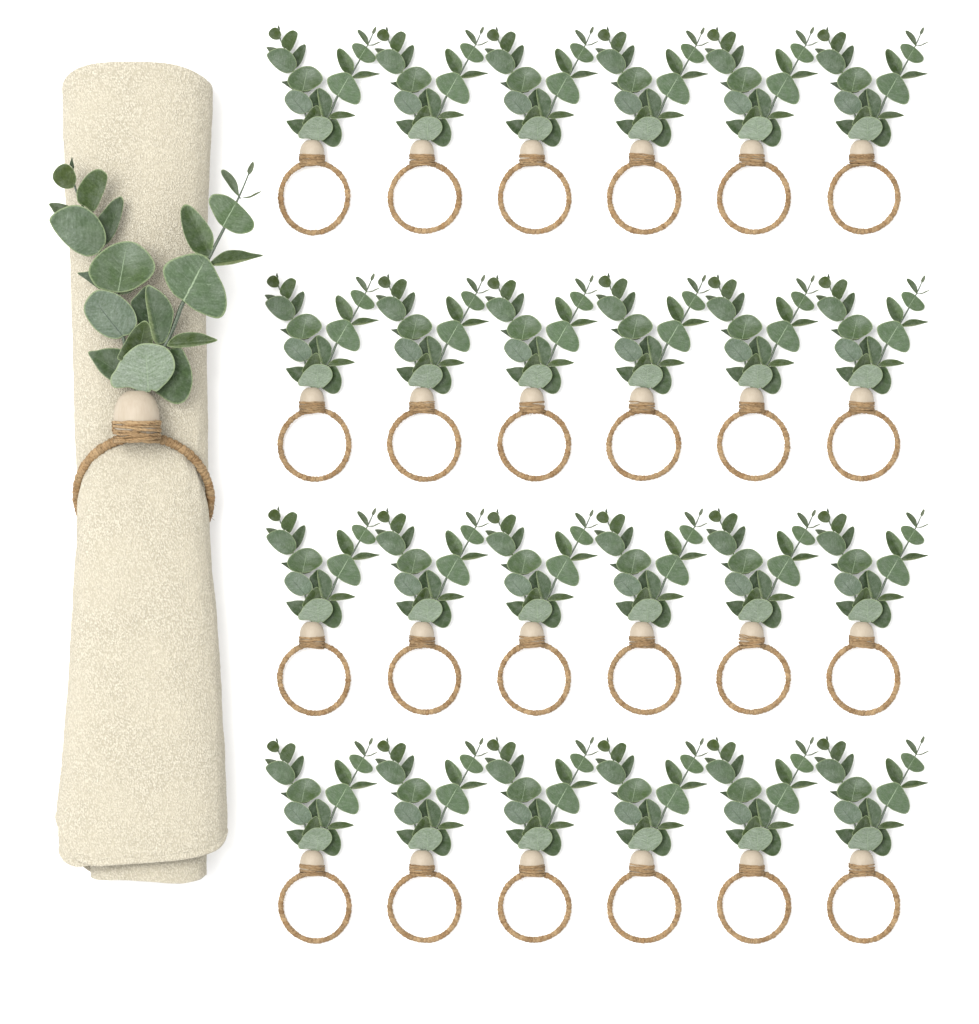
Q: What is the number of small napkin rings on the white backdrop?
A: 24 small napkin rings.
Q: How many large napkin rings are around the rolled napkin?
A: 1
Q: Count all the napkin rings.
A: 25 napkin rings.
